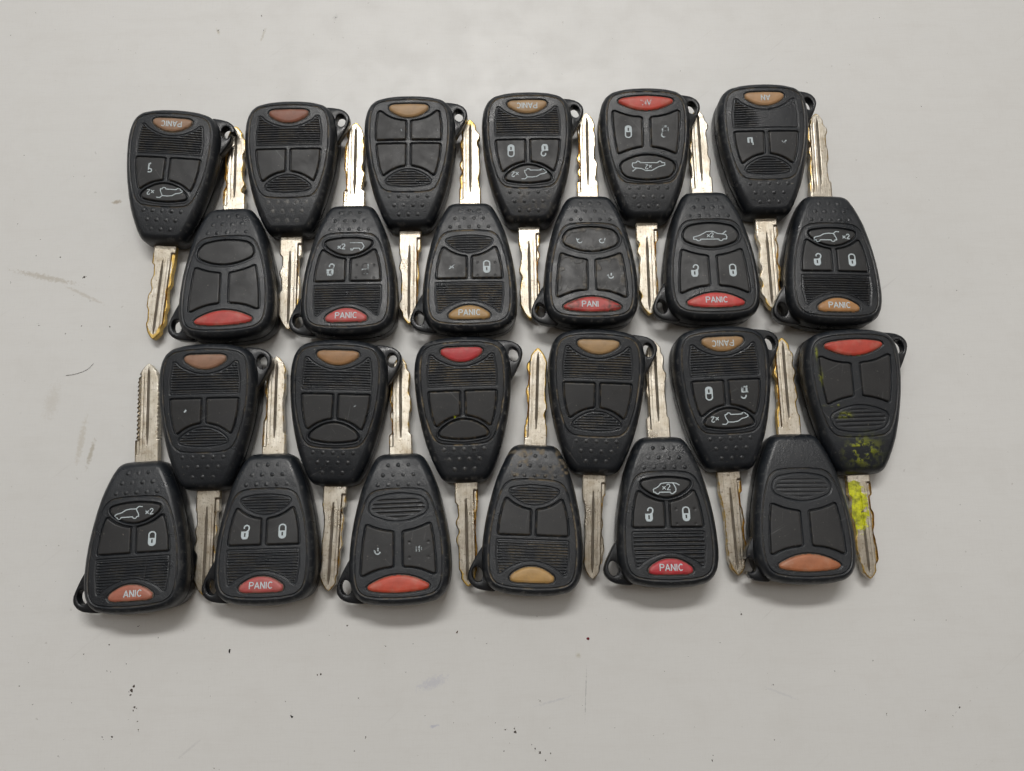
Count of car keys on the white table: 24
